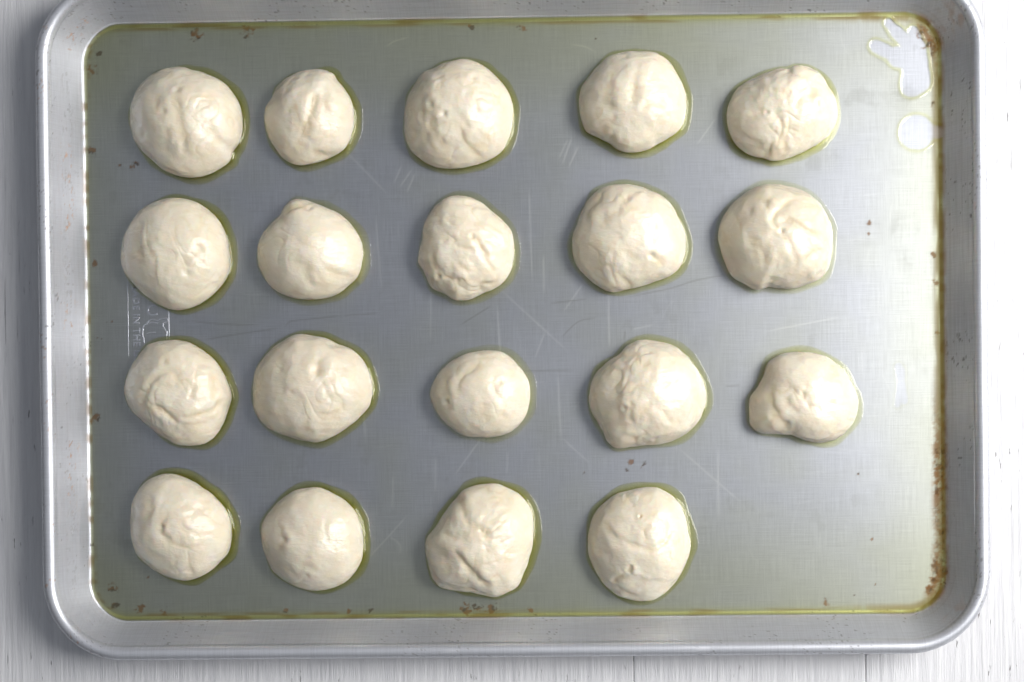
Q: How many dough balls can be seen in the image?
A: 19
